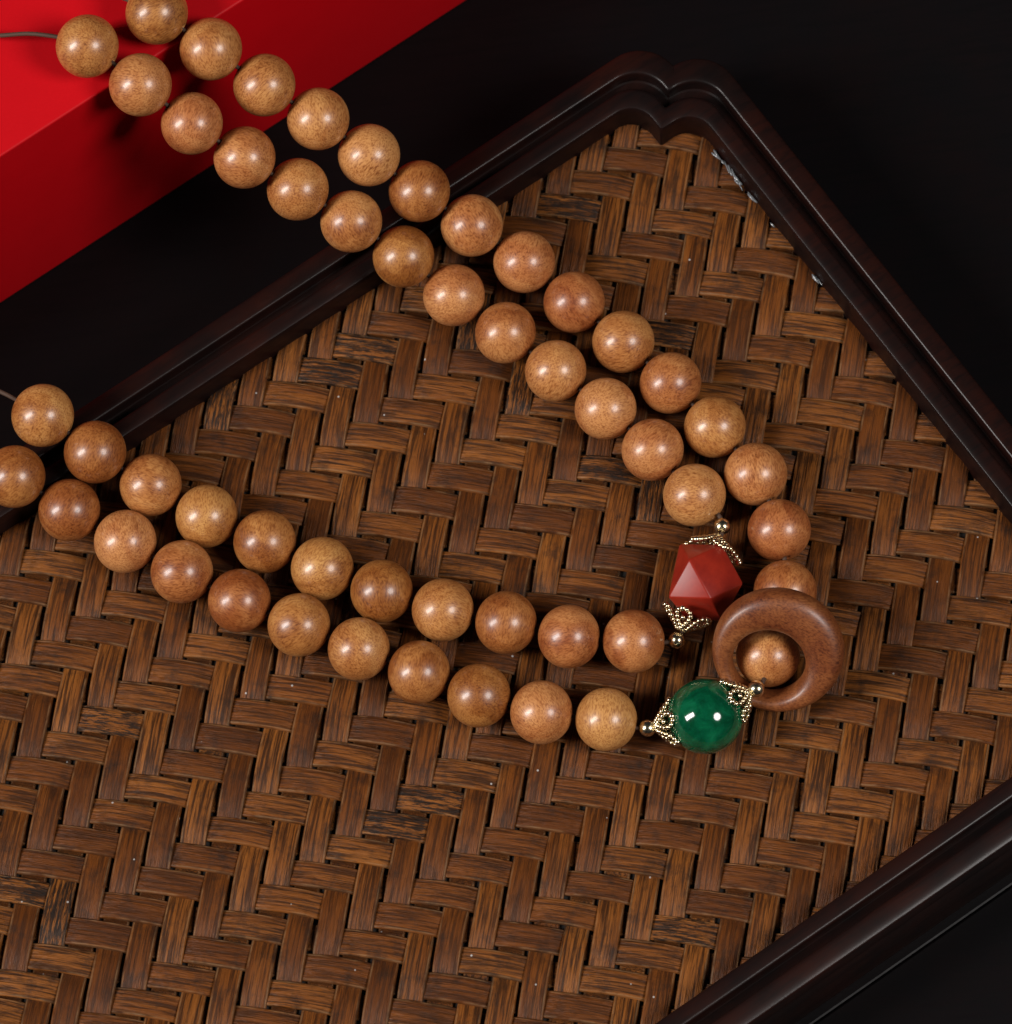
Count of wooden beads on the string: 51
